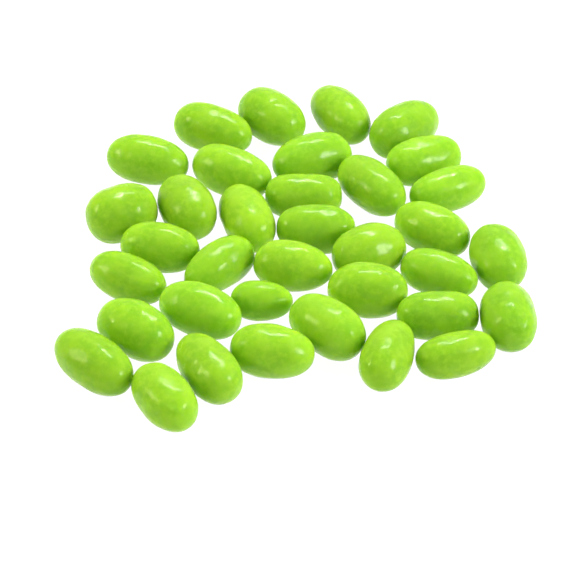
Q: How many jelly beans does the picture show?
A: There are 36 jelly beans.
